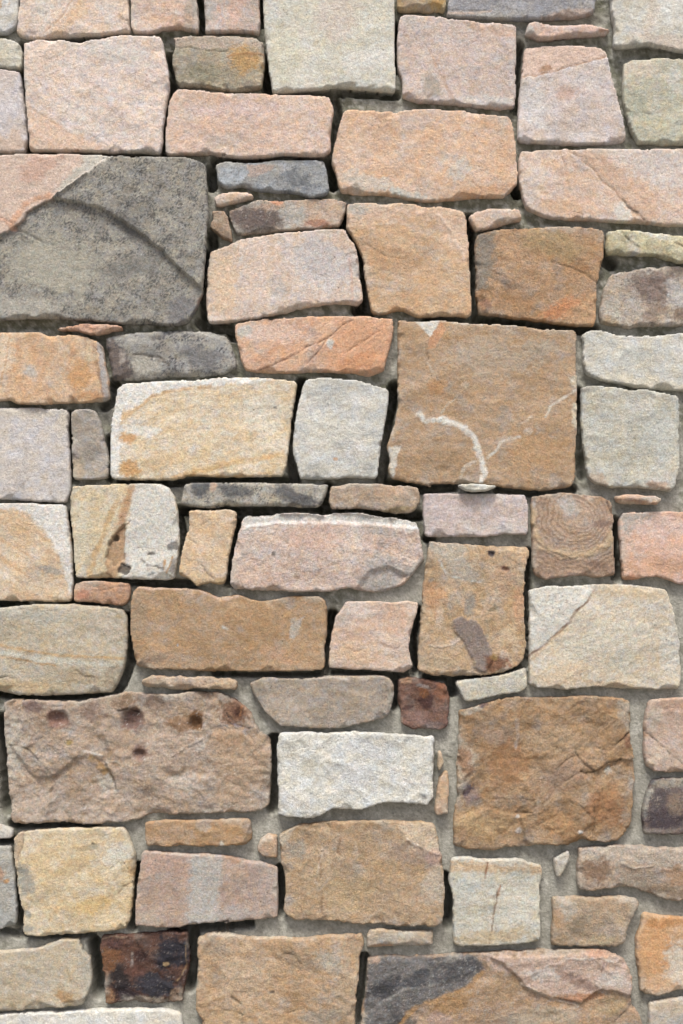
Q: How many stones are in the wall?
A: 88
